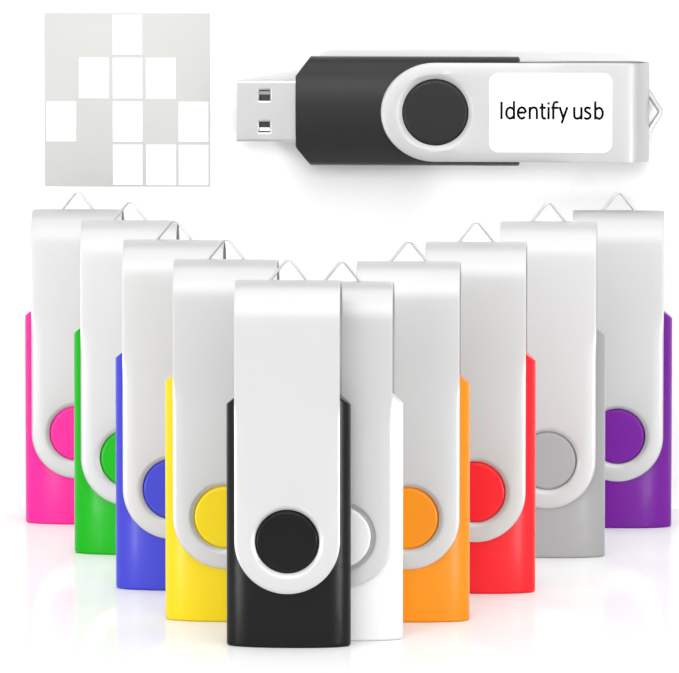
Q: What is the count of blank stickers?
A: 10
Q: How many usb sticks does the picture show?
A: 11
